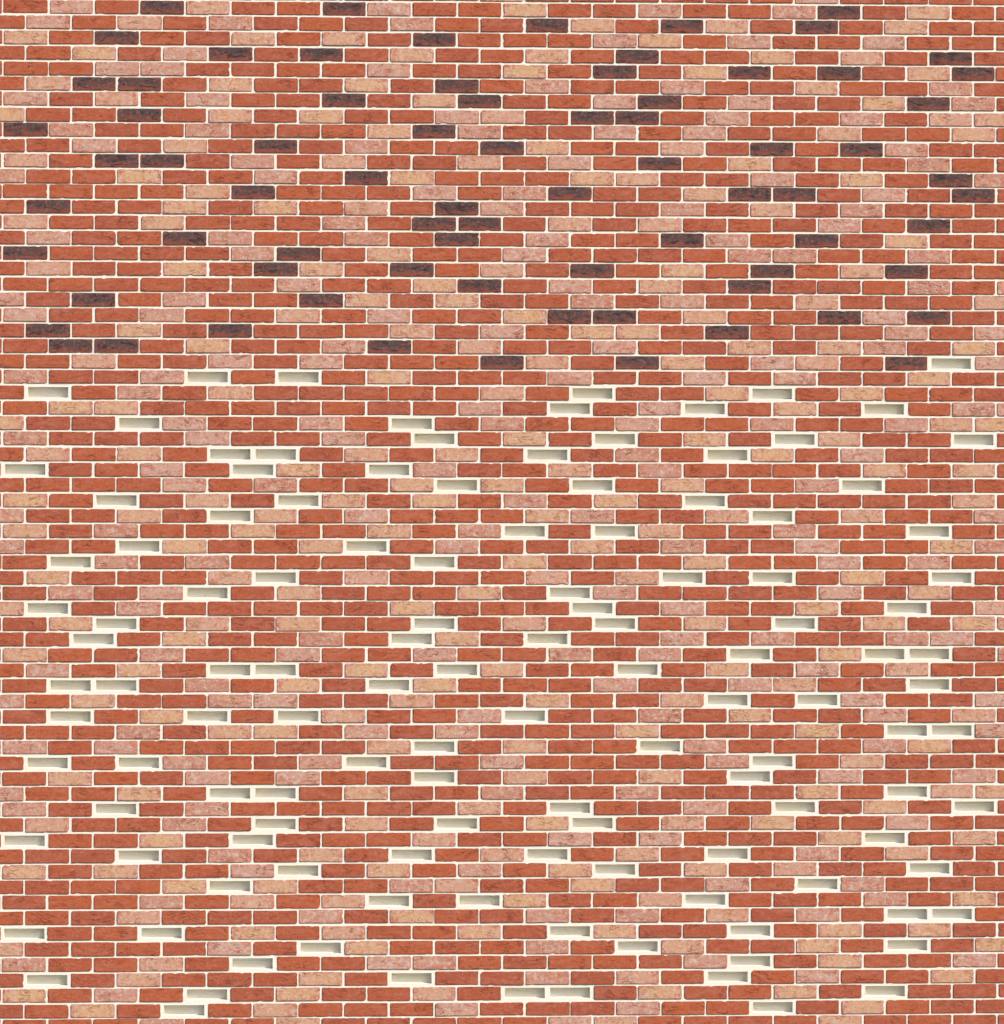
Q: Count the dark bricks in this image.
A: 75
